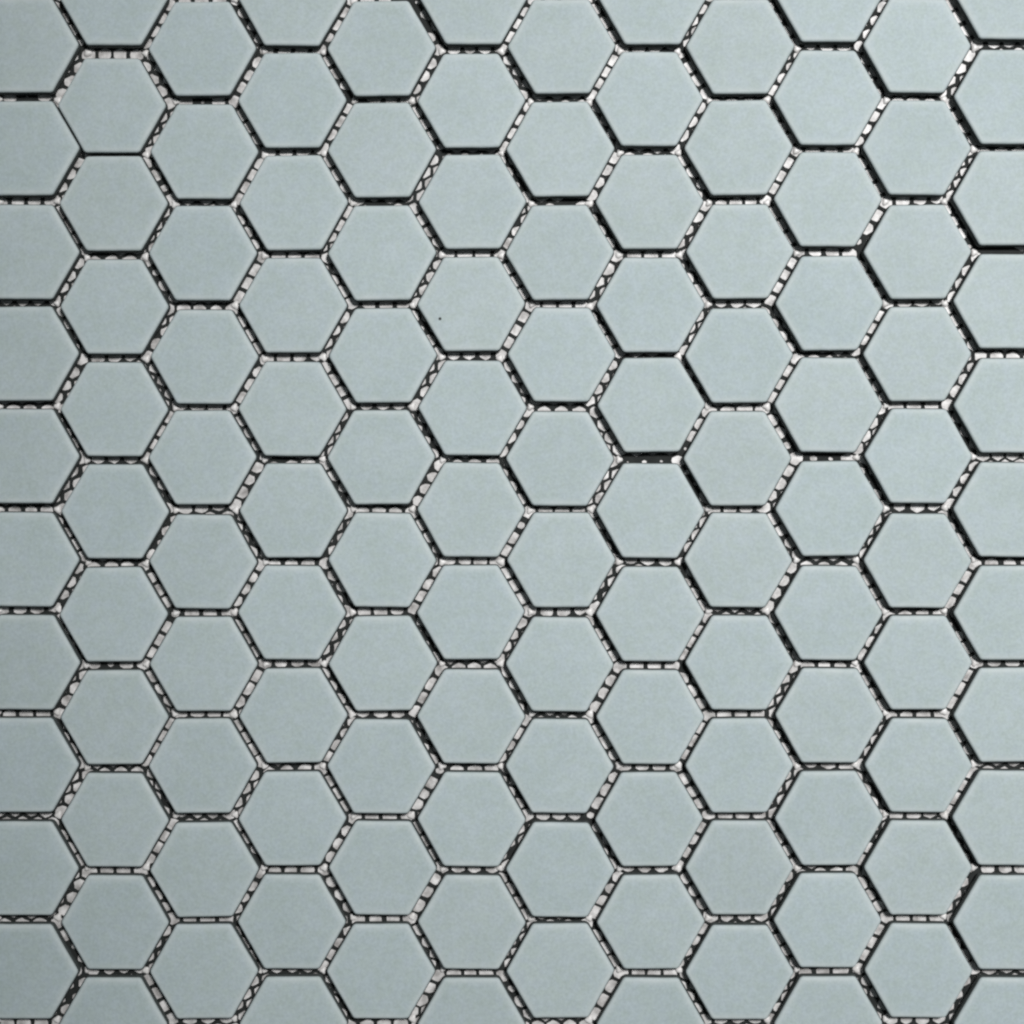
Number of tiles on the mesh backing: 126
